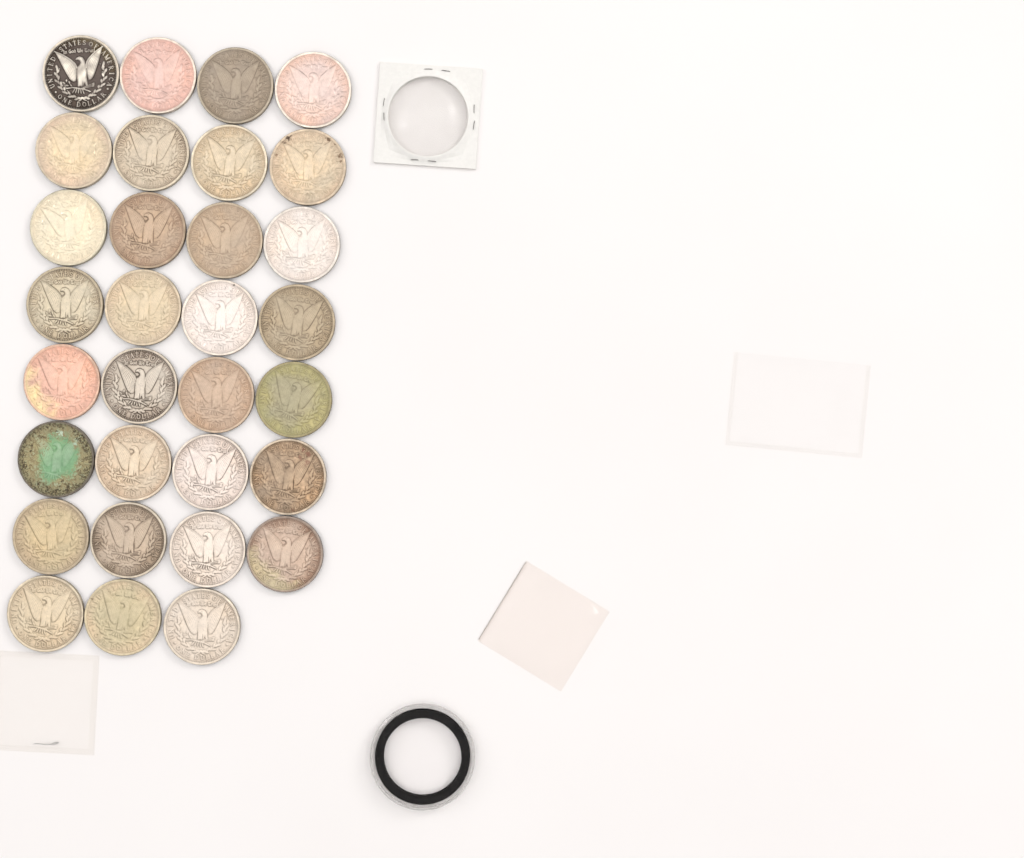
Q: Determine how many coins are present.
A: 31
